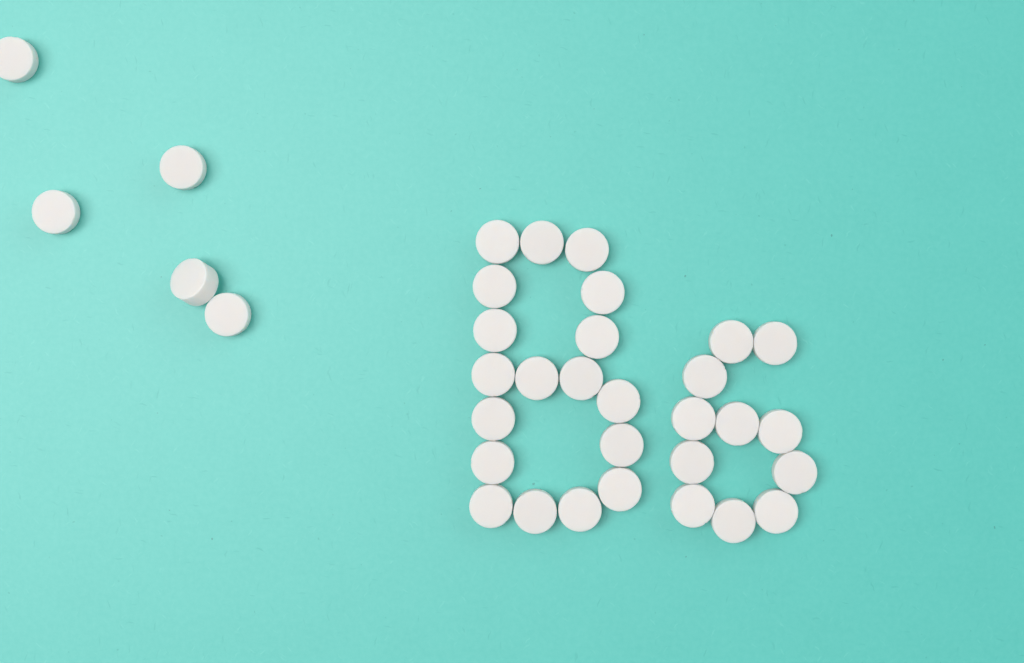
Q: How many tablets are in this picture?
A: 34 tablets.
